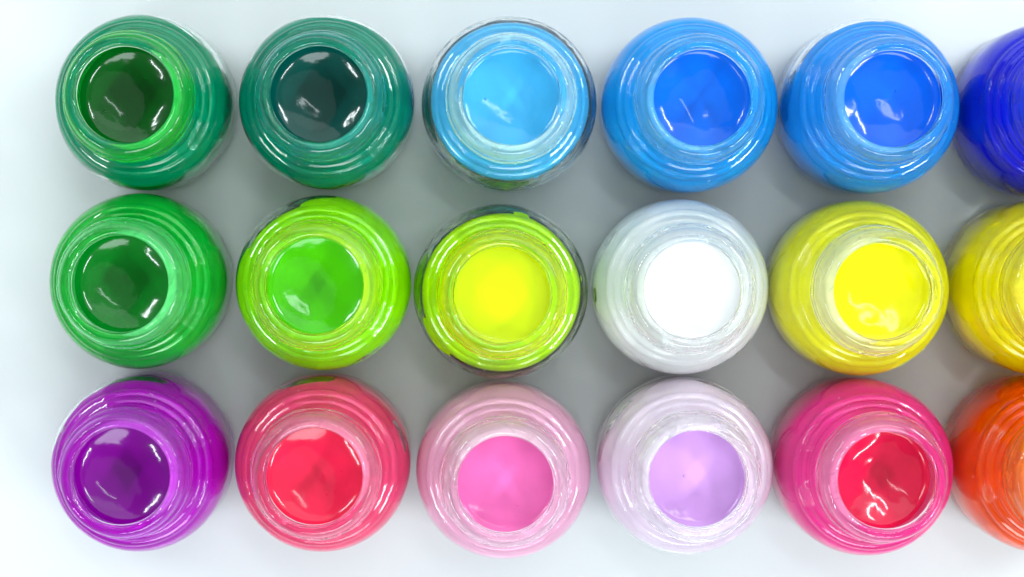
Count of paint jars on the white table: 18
